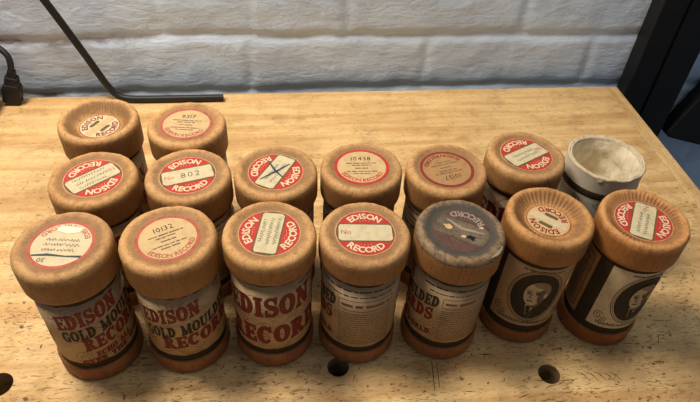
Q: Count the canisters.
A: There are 16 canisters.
